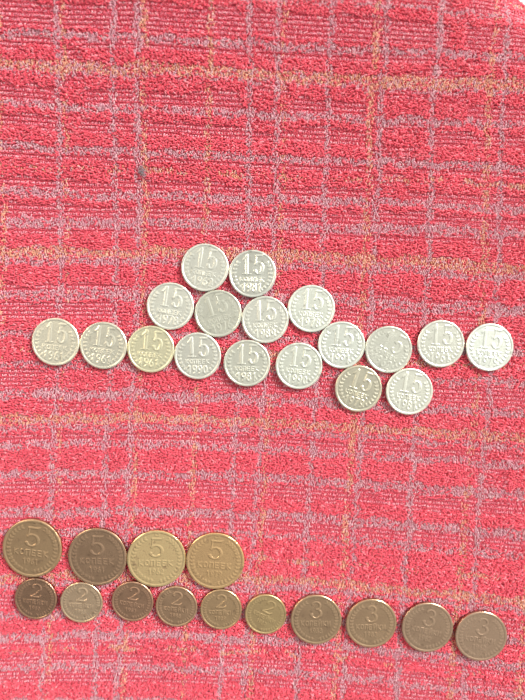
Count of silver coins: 18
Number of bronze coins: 14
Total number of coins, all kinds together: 32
